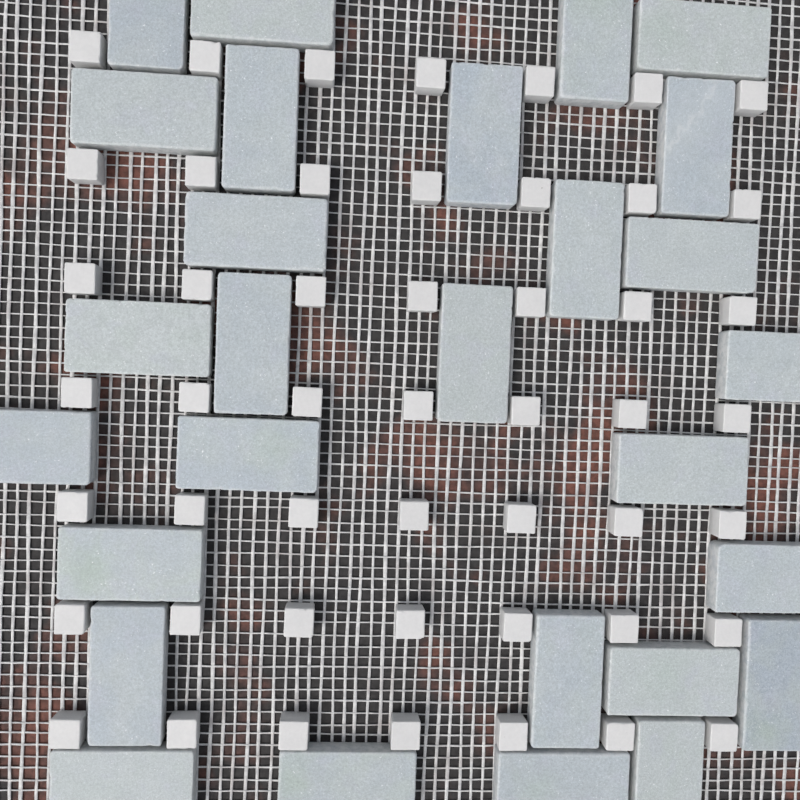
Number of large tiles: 28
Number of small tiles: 49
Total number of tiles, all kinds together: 77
